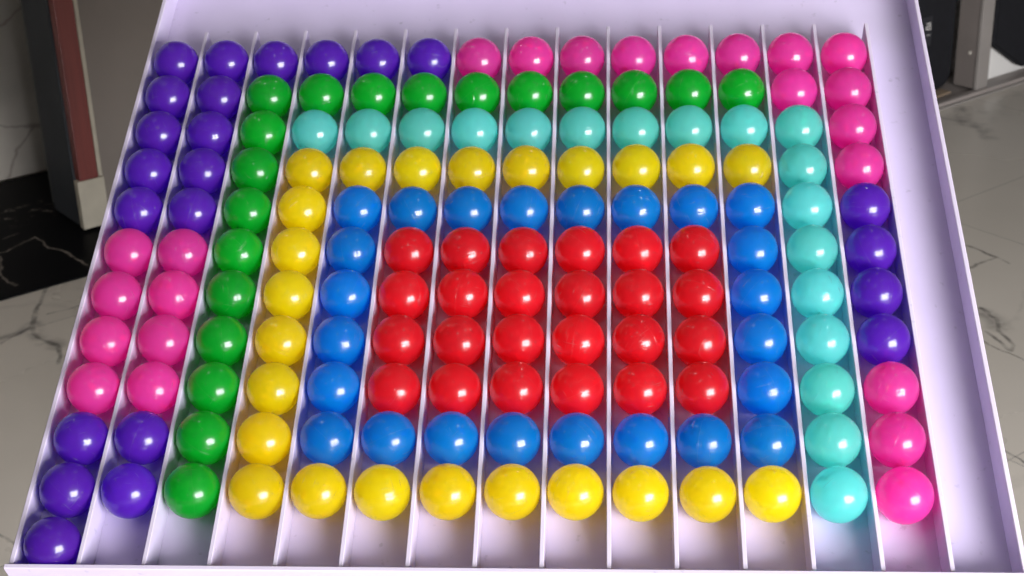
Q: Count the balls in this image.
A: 155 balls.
